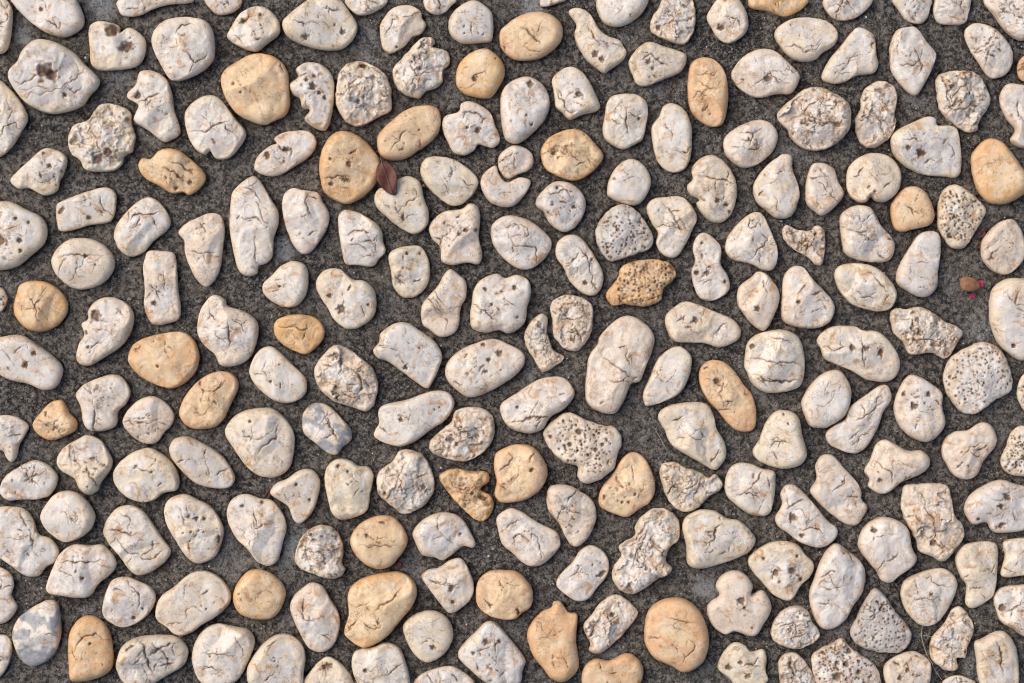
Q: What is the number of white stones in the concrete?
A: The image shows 182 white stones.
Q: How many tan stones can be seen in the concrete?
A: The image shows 30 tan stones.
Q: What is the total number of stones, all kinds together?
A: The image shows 212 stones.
